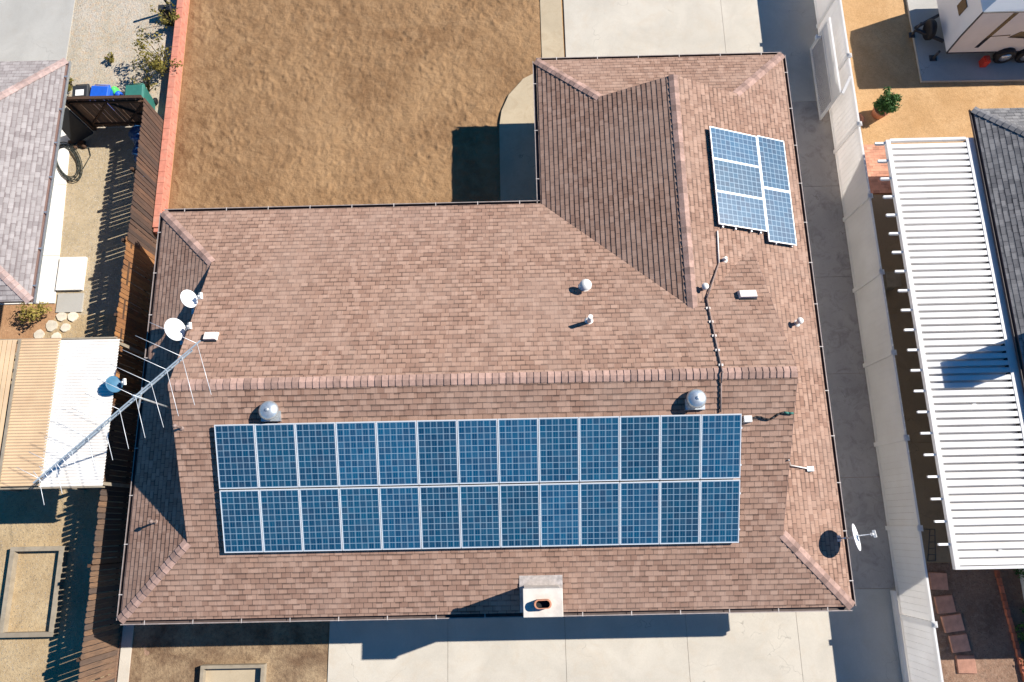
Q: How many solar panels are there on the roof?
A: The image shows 31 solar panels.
